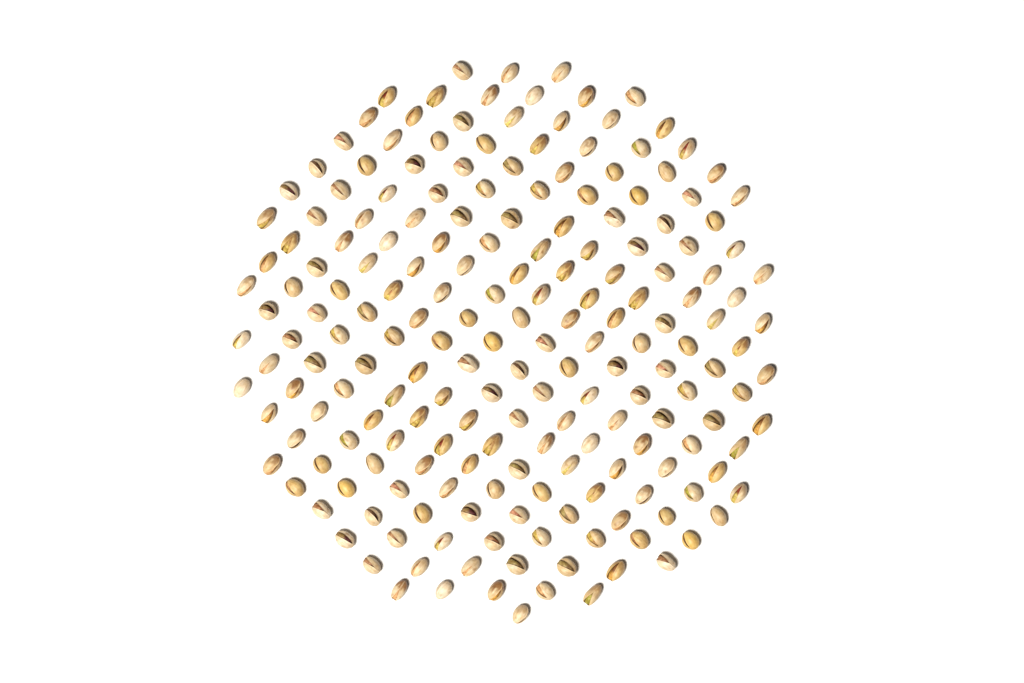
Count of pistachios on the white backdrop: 200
